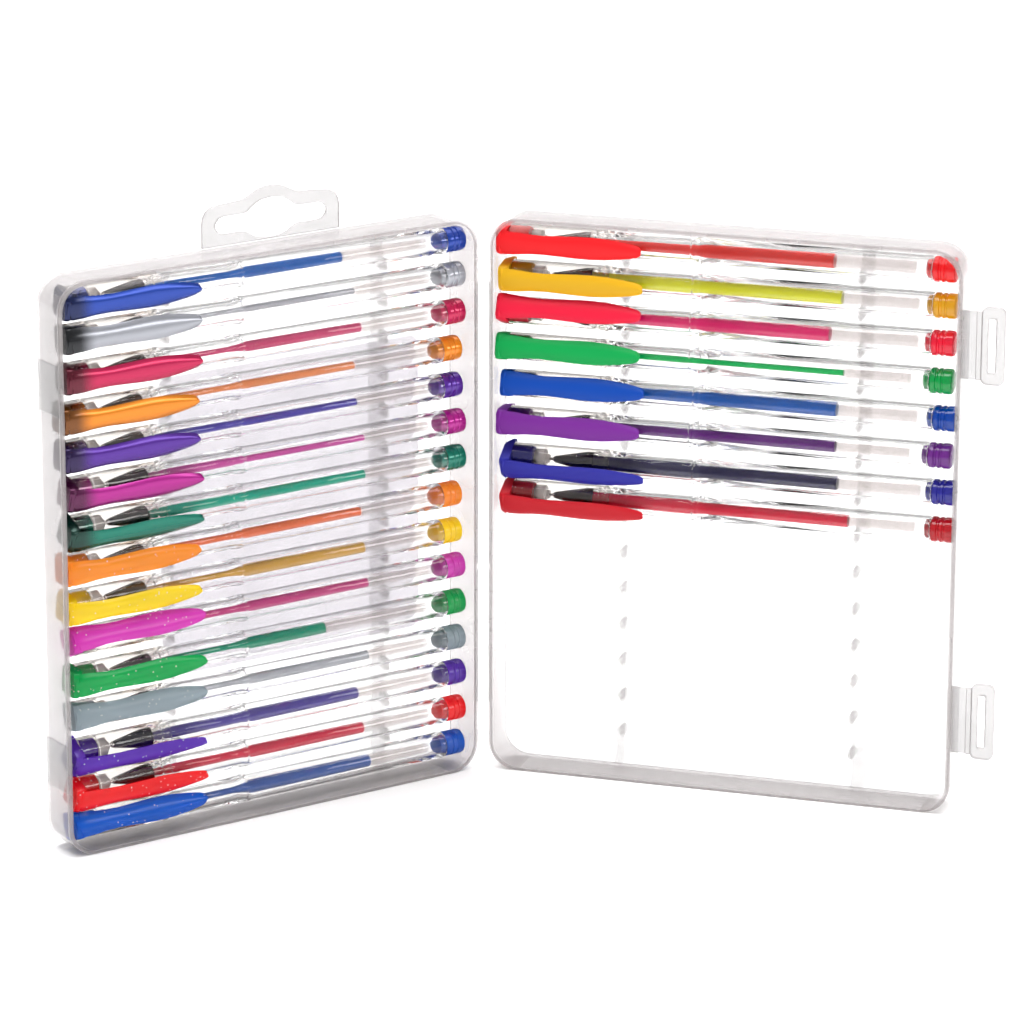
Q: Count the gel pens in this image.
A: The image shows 23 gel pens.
